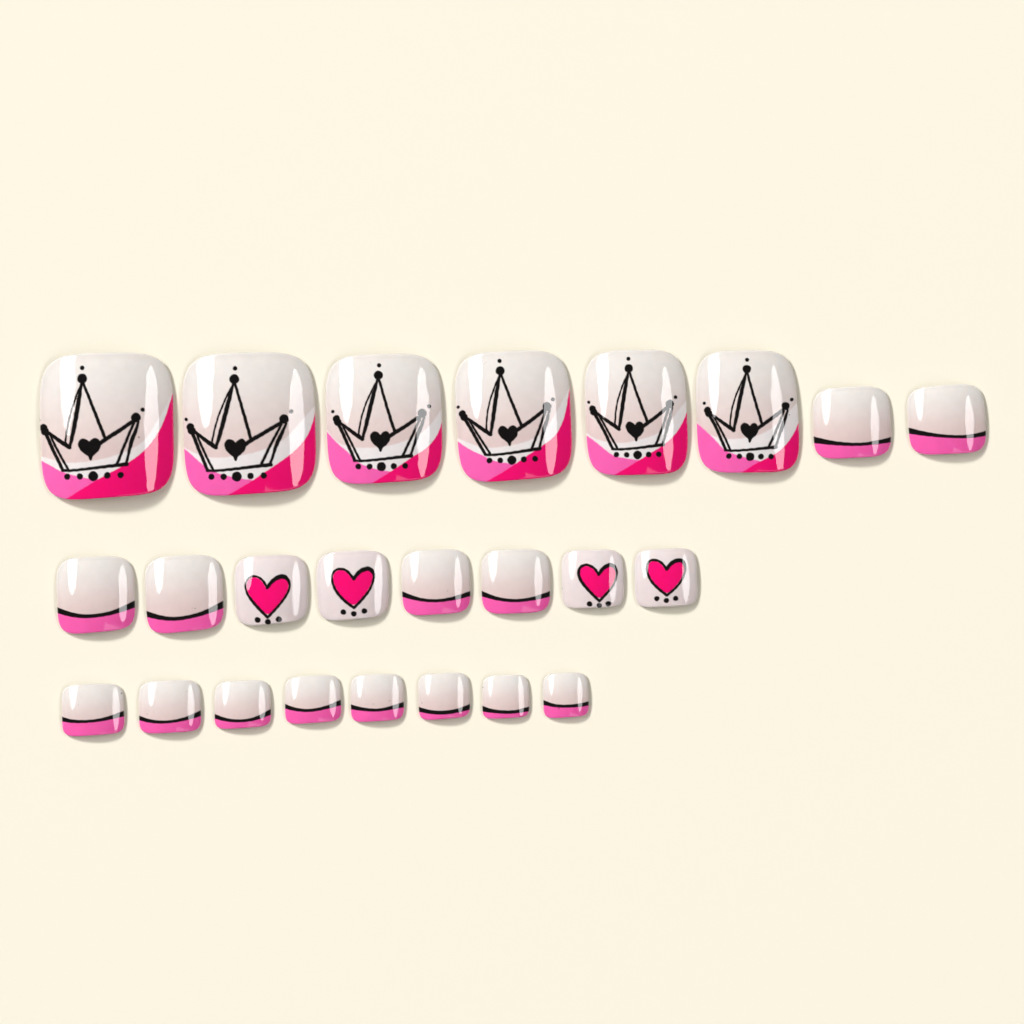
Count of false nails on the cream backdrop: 24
